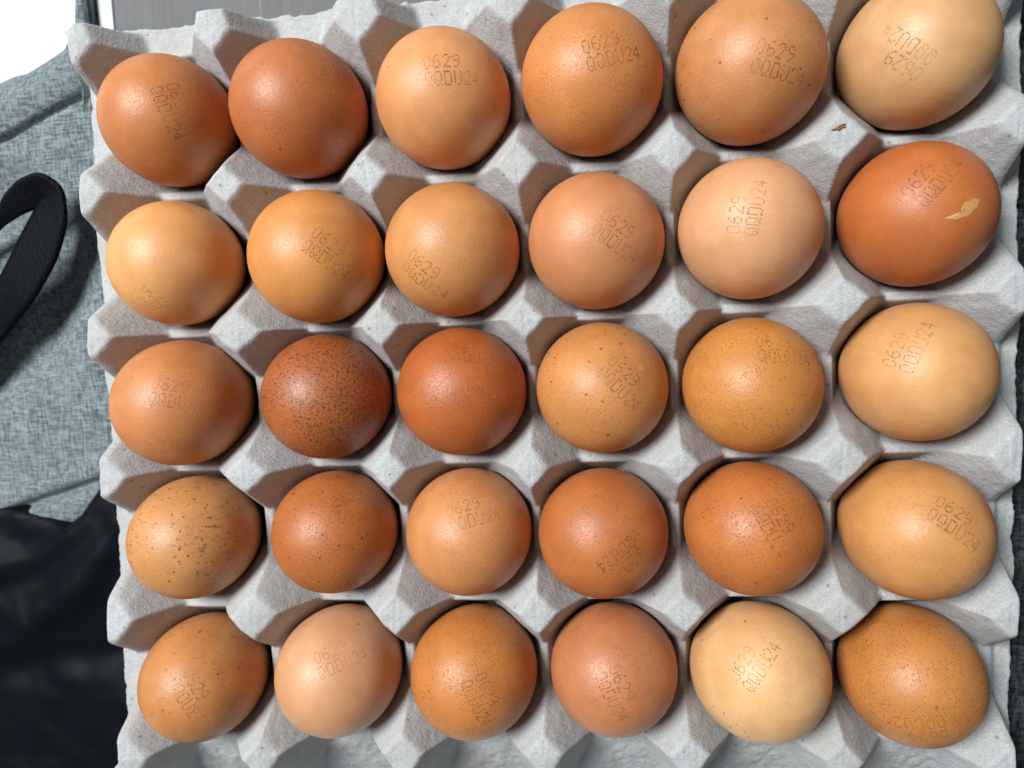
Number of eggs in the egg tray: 30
